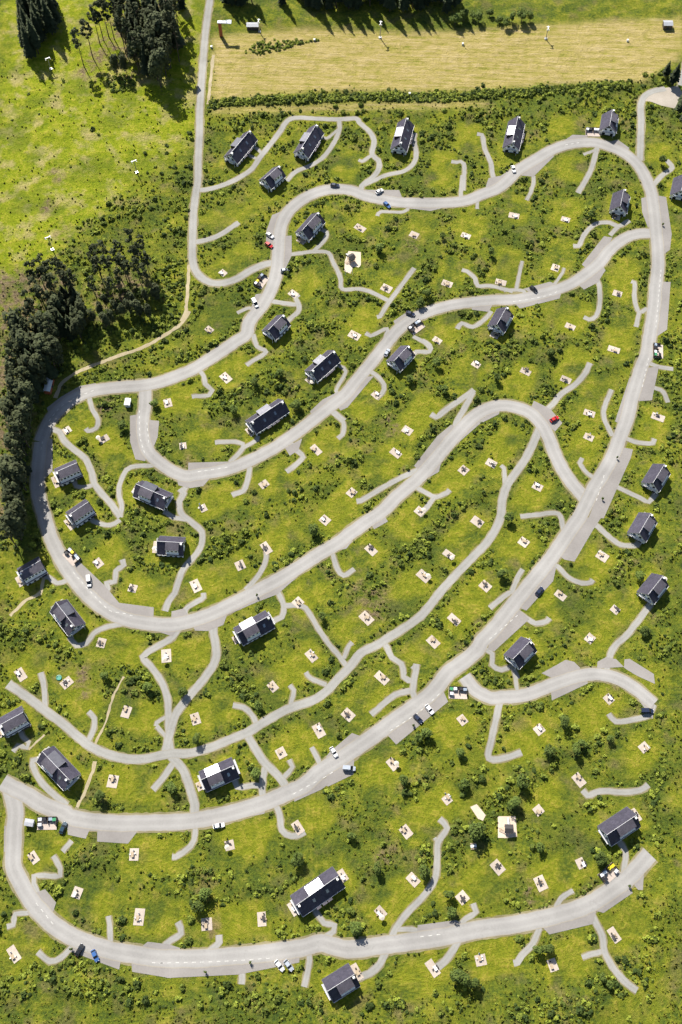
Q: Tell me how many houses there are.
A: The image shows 31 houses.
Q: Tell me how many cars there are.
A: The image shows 25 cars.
